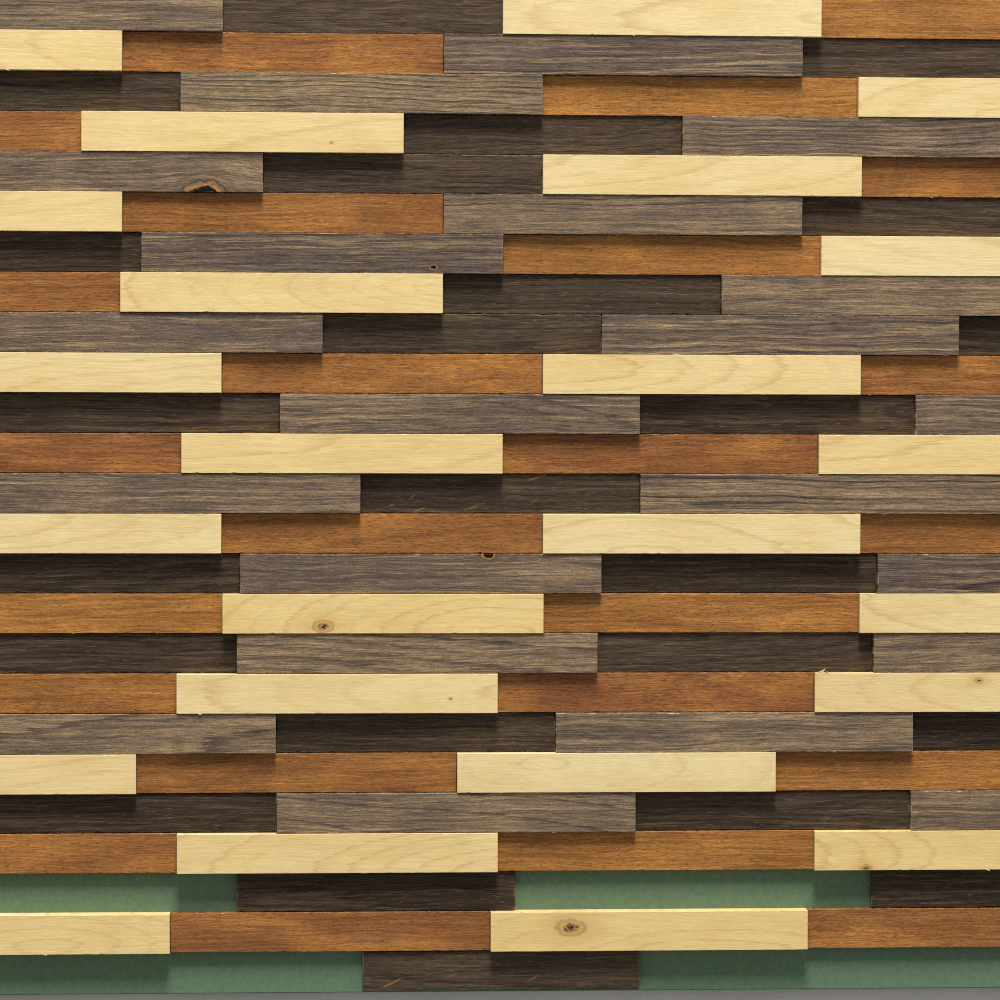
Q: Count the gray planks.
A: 22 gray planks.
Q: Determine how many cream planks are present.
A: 24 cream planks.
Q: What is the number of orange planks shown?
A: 24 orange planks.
